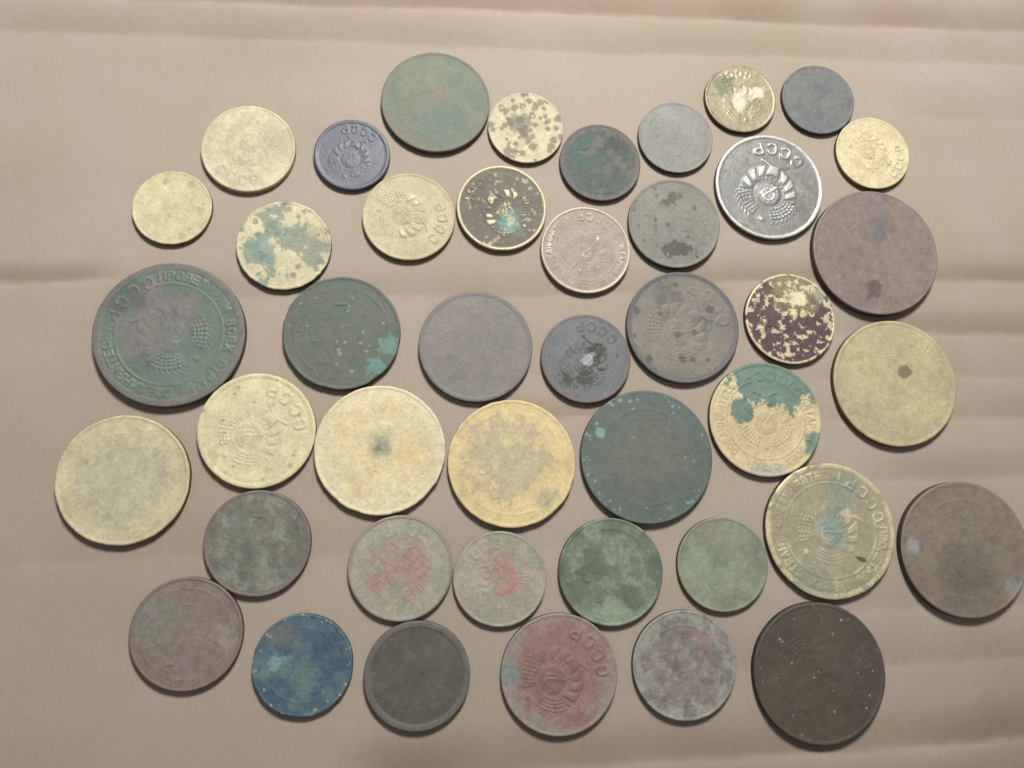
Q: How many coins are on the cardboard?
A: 43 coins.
